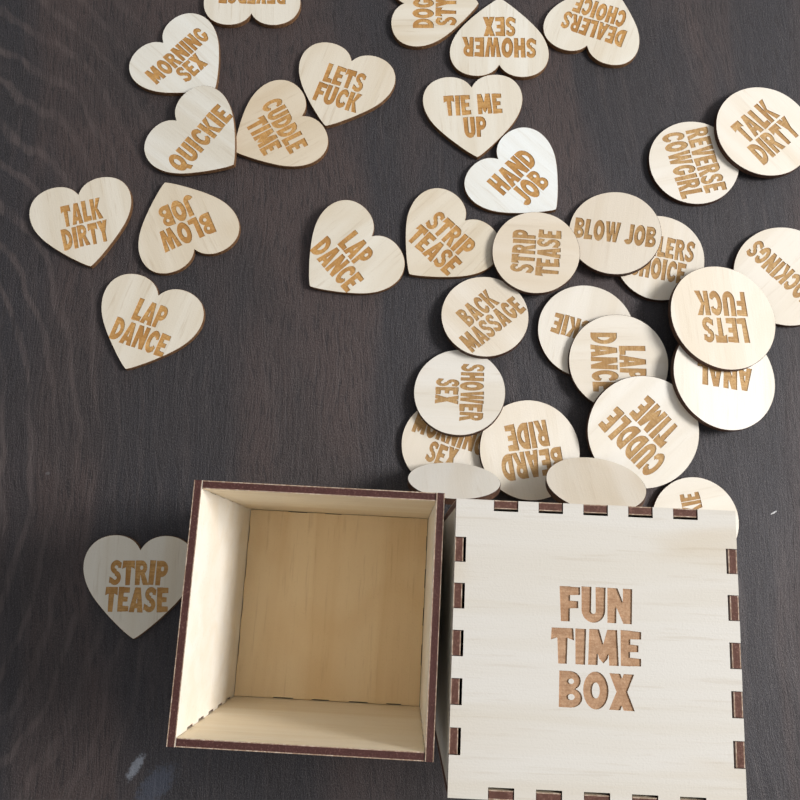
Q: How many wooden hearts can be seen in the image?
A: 16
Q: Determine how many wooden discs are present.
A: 18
